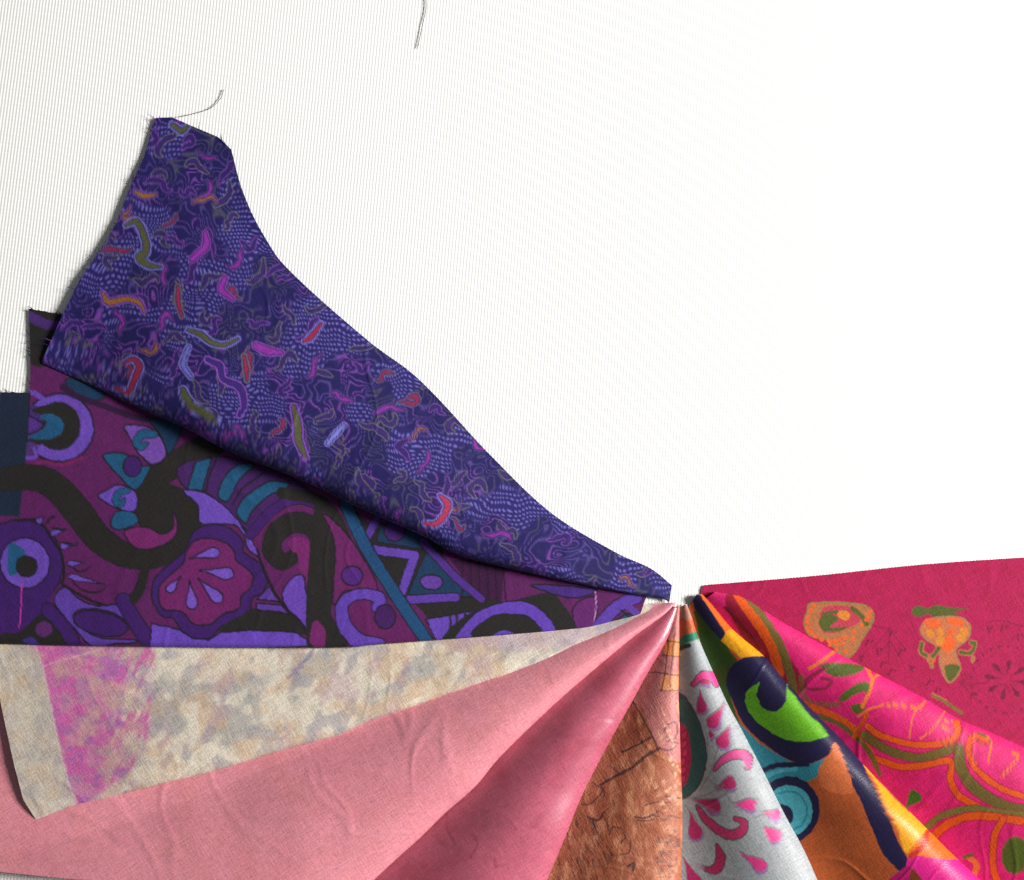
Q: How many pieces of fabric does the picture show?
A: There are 10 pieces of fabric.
